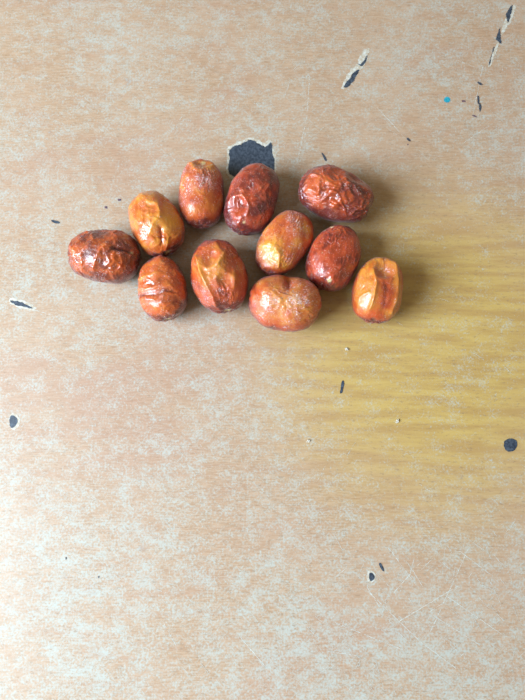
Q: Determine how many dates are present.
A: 11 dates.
